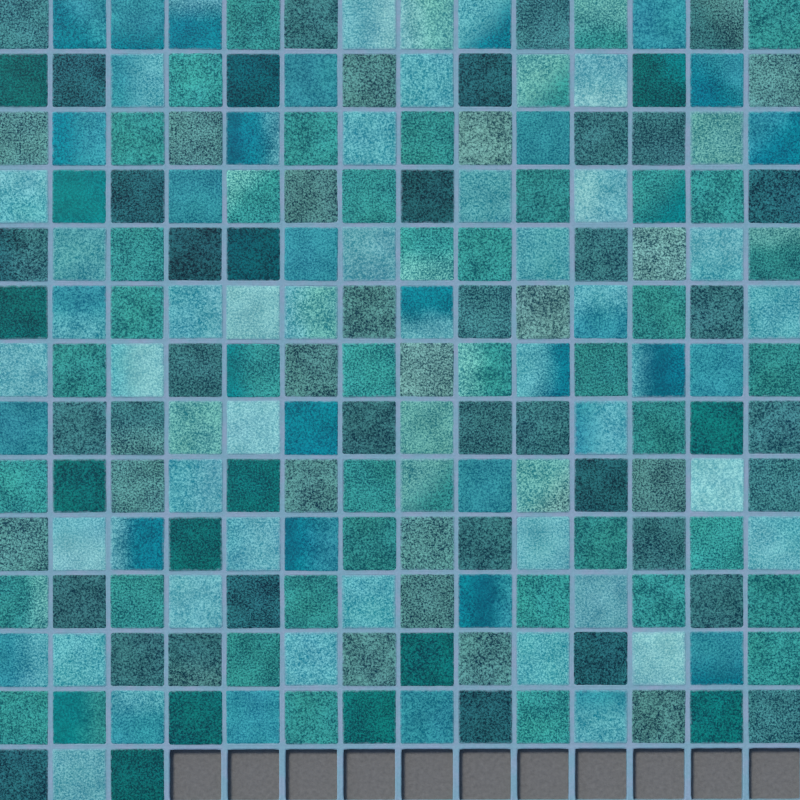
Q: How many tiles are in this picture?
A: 185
